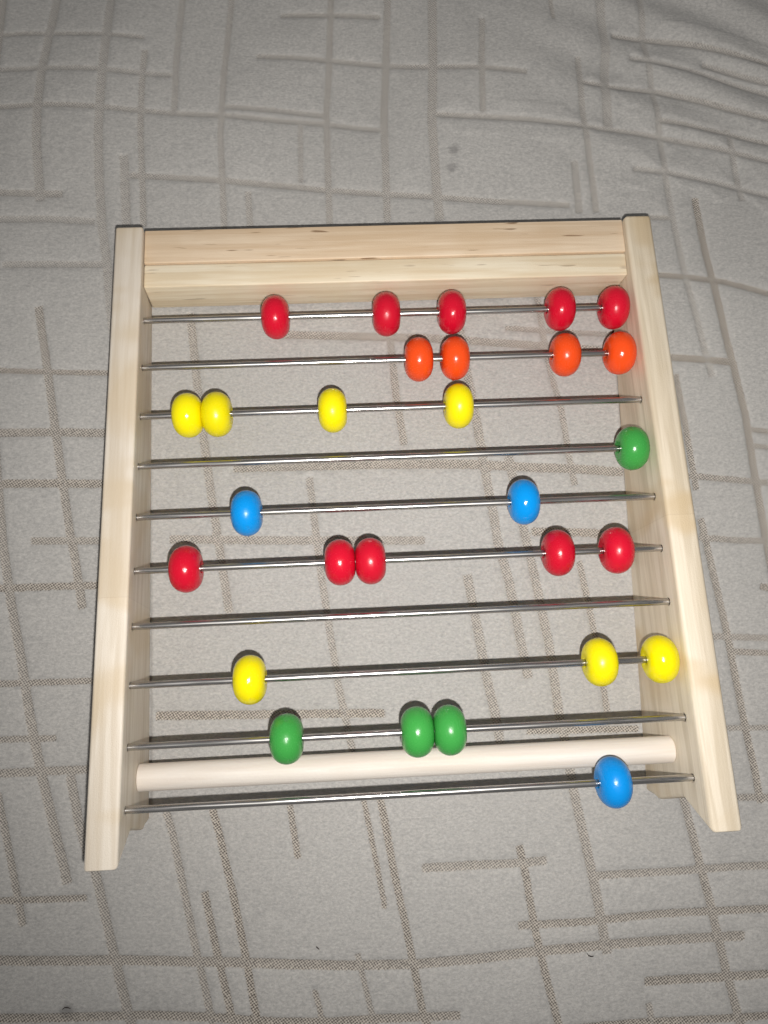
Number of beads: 28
